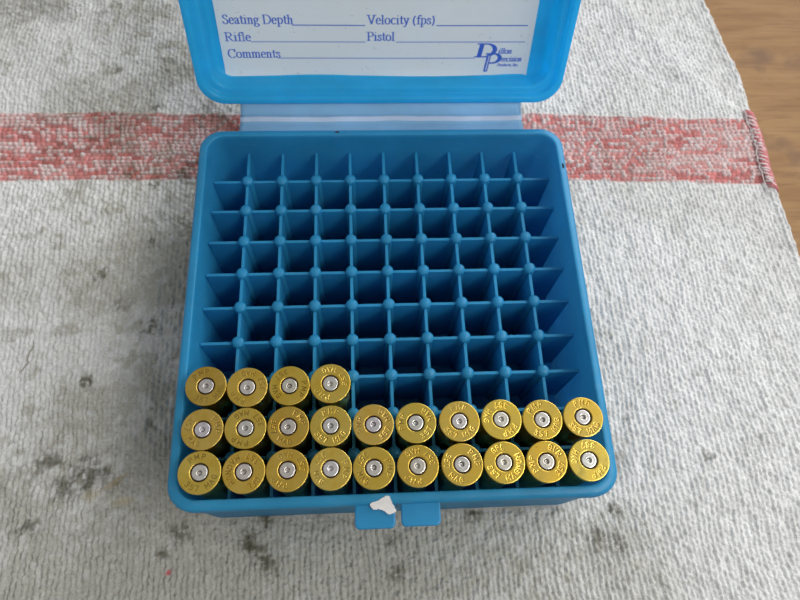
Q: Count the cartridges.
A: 24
